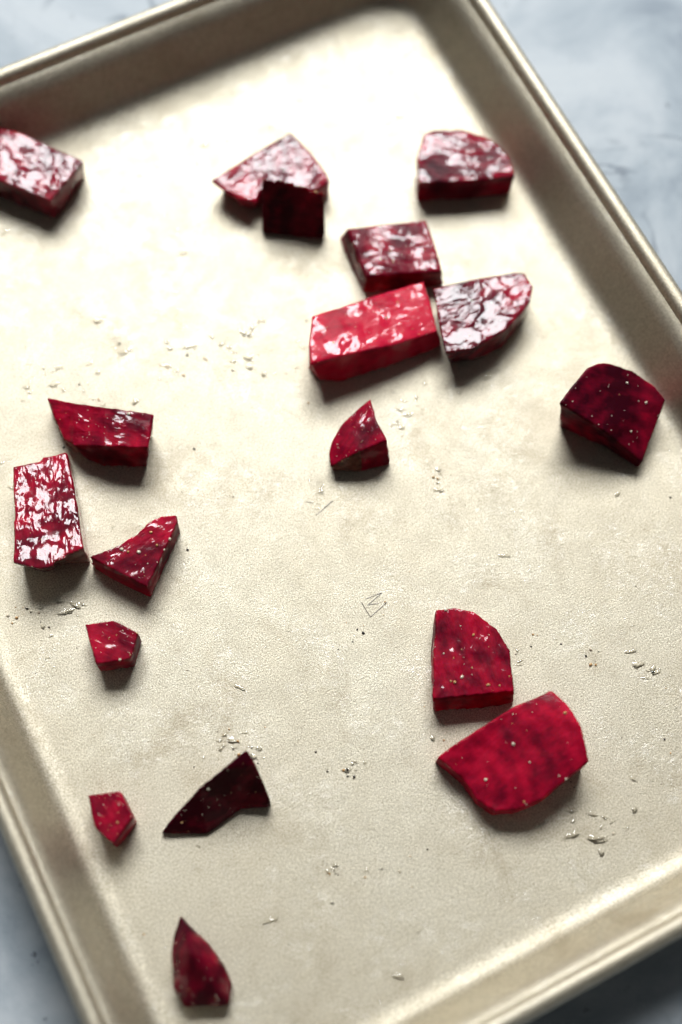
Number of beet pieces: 18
